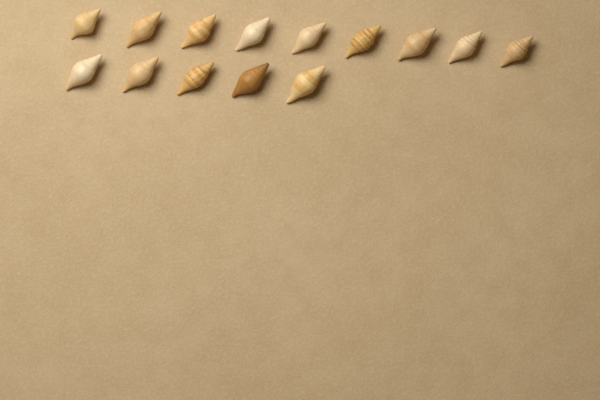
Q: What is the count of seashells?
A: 14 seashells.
